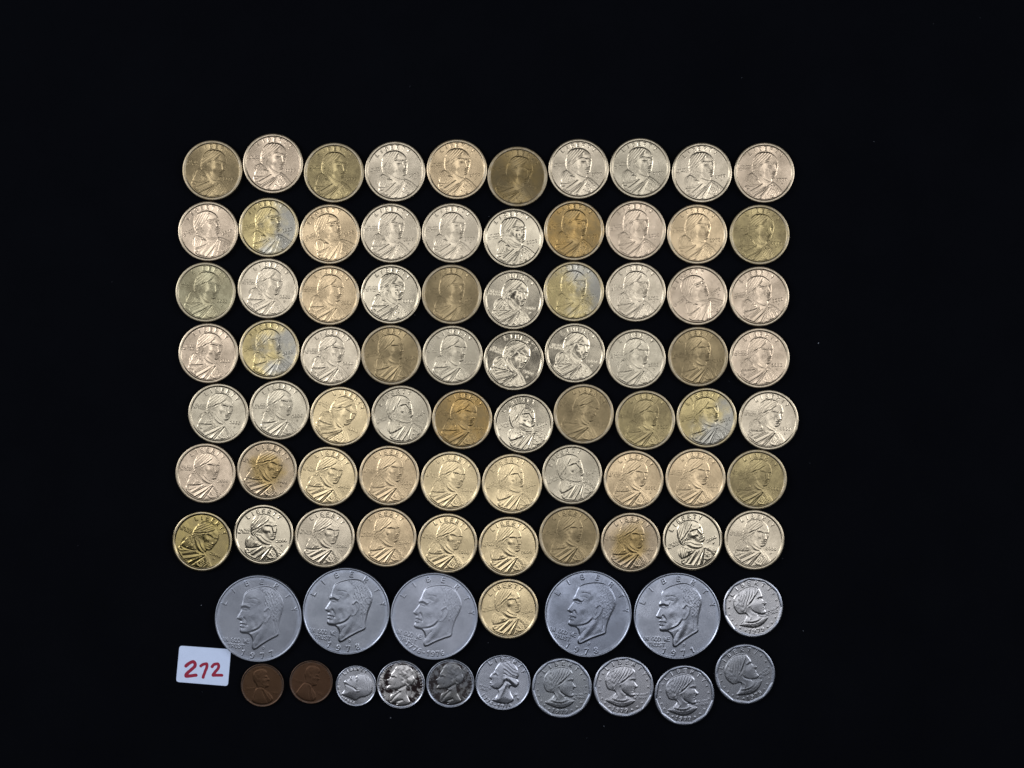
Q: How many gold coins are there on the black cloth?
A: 71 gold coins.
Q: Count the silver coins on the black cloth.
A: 14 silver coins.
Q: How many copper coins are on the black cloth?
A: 2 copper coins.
